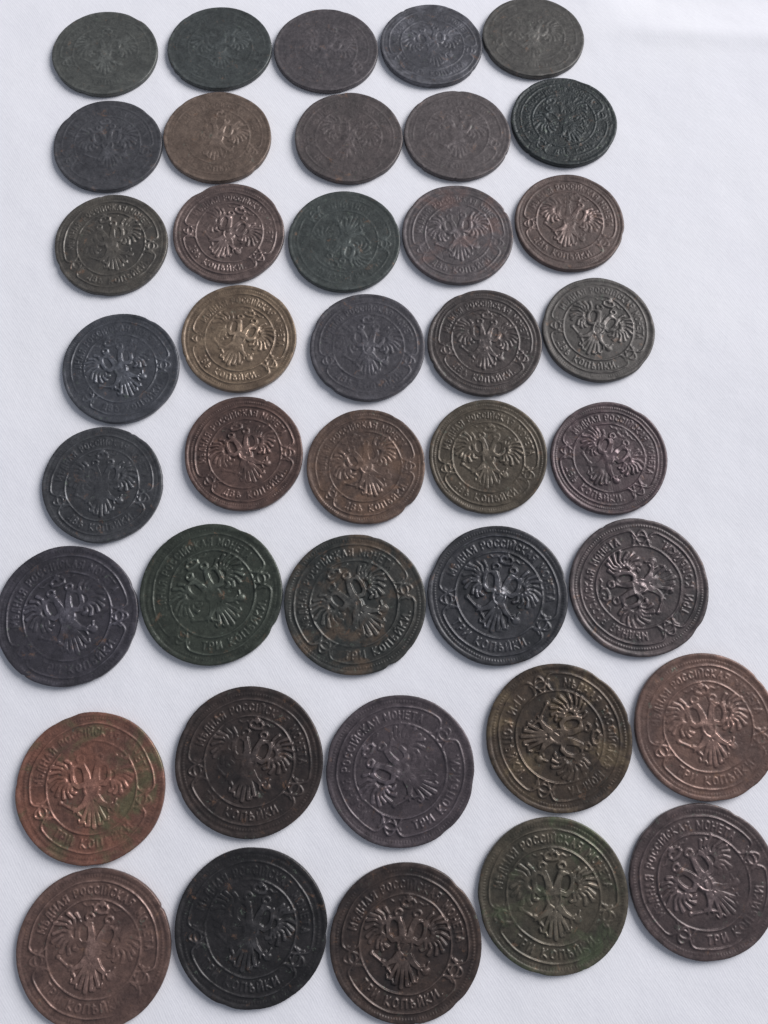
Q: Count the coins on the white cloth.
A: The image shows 40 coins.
